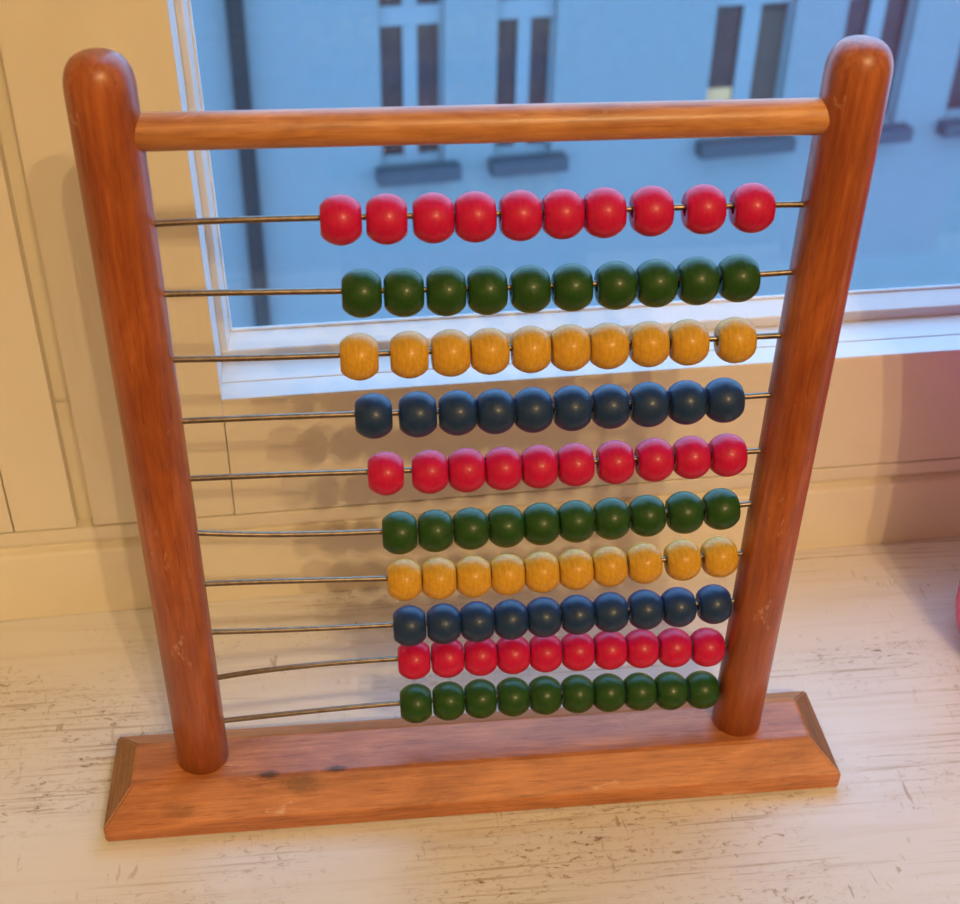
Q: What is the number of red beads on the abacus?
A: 30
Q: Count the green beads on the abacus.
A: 30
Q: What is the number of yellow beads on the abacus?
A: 20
